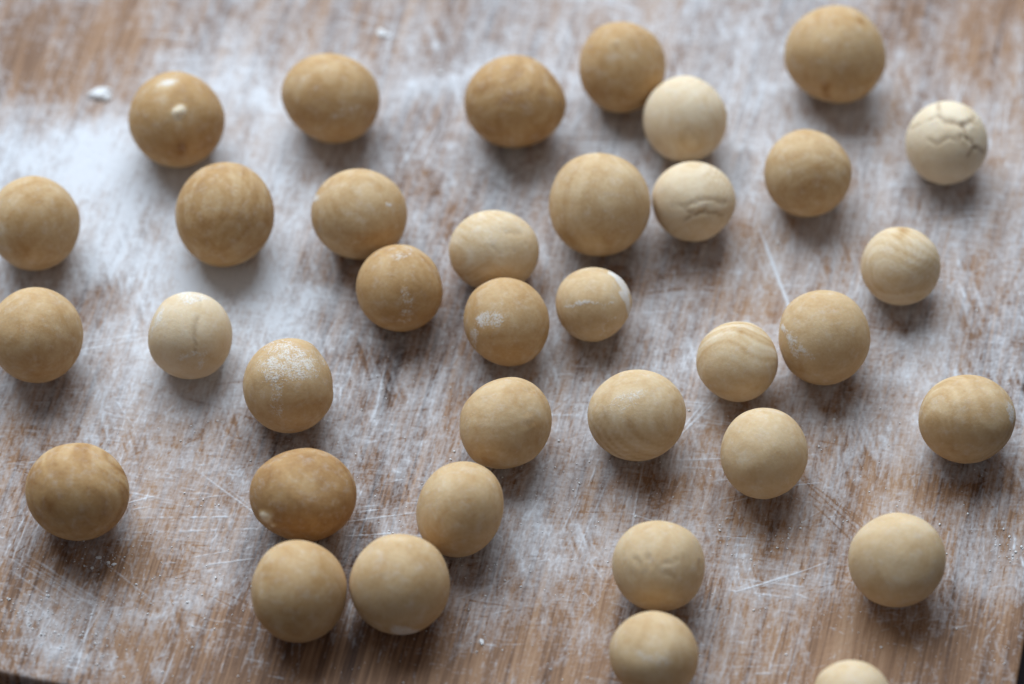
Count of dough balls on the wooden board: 36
